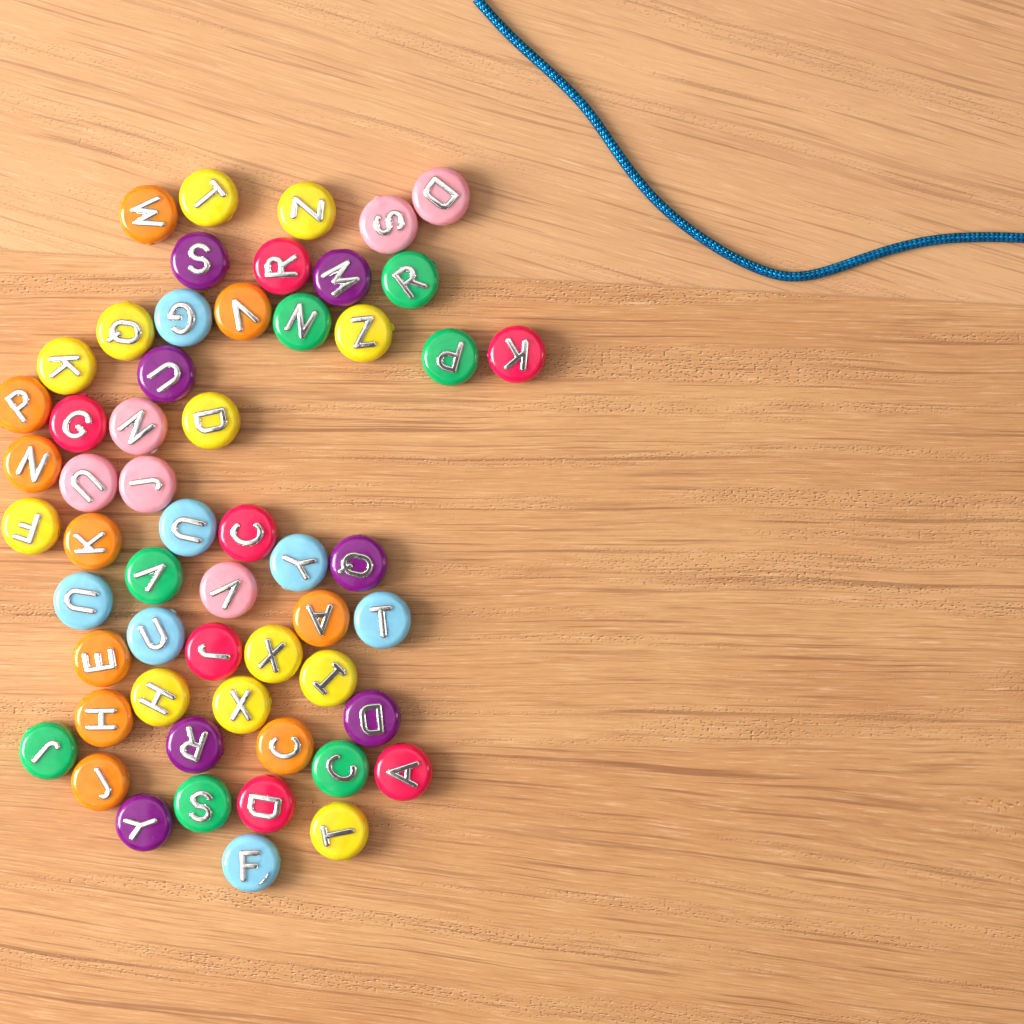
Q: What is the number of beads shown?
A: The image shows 56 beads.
